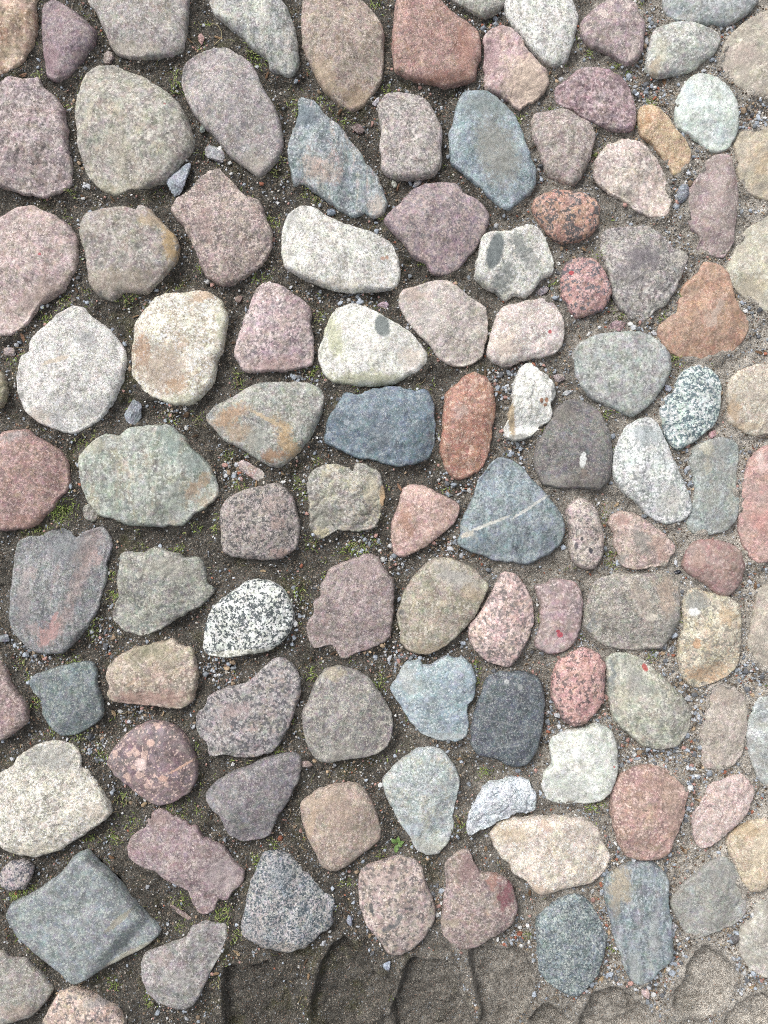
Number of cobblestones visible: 109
